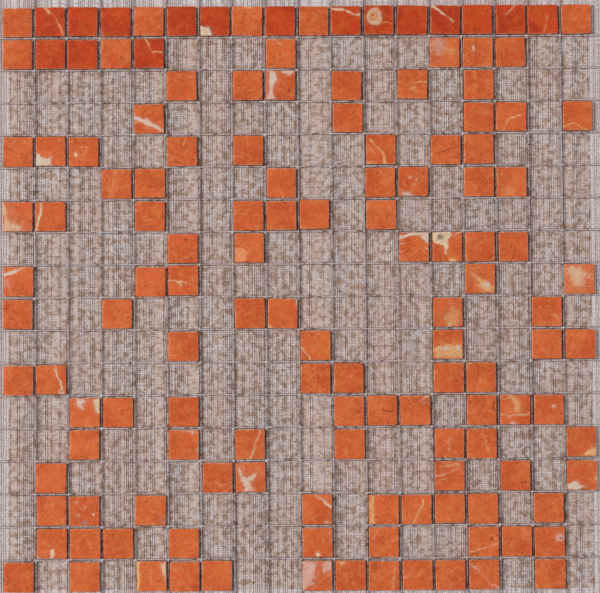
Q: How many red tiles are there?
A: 16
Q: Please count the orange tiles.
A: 124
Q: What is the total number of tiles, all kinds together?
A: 140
